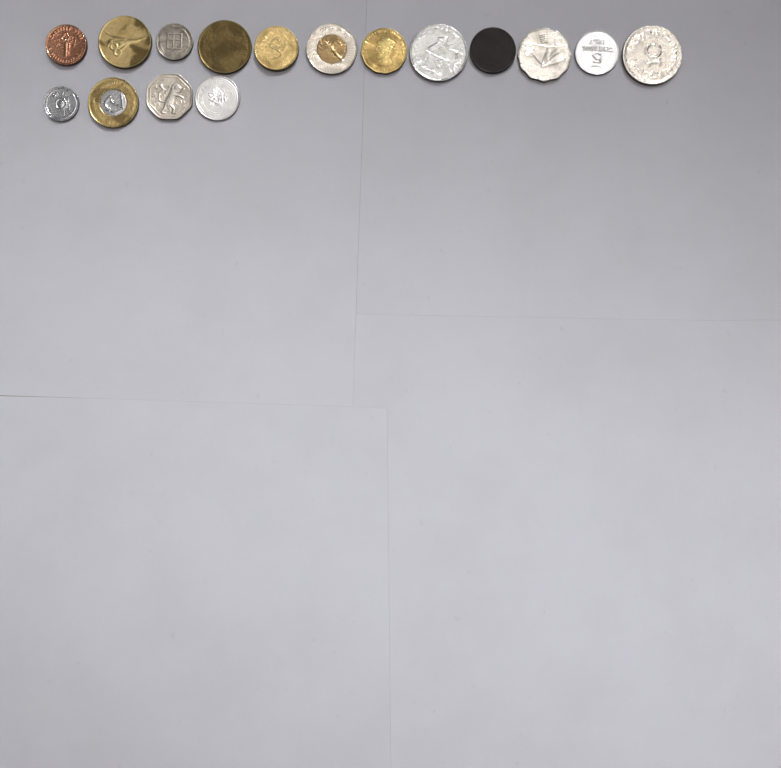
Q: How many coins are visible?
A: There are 16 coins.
